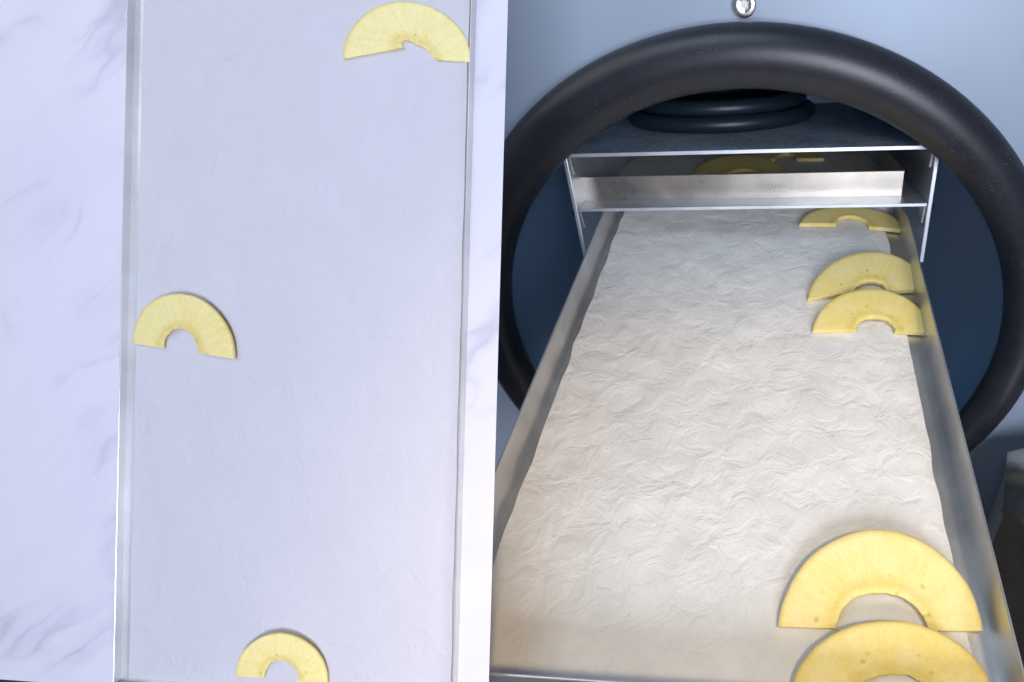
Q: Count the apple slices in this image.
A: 10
